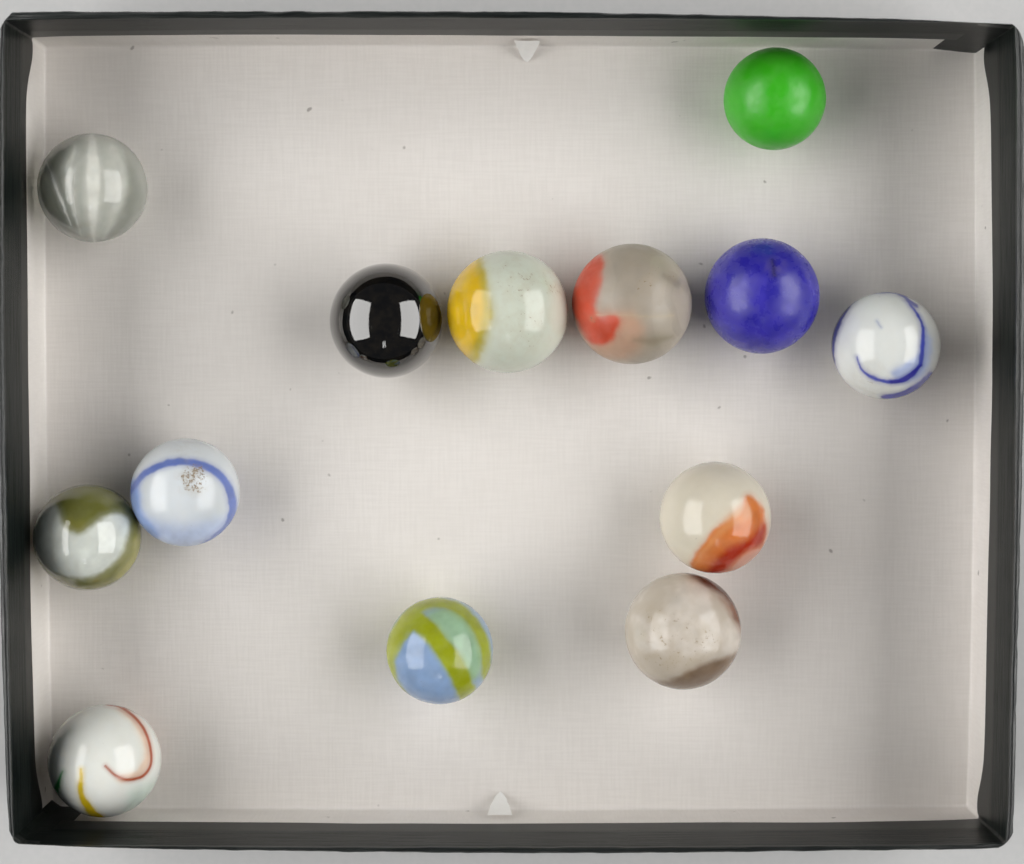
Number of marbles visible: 13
